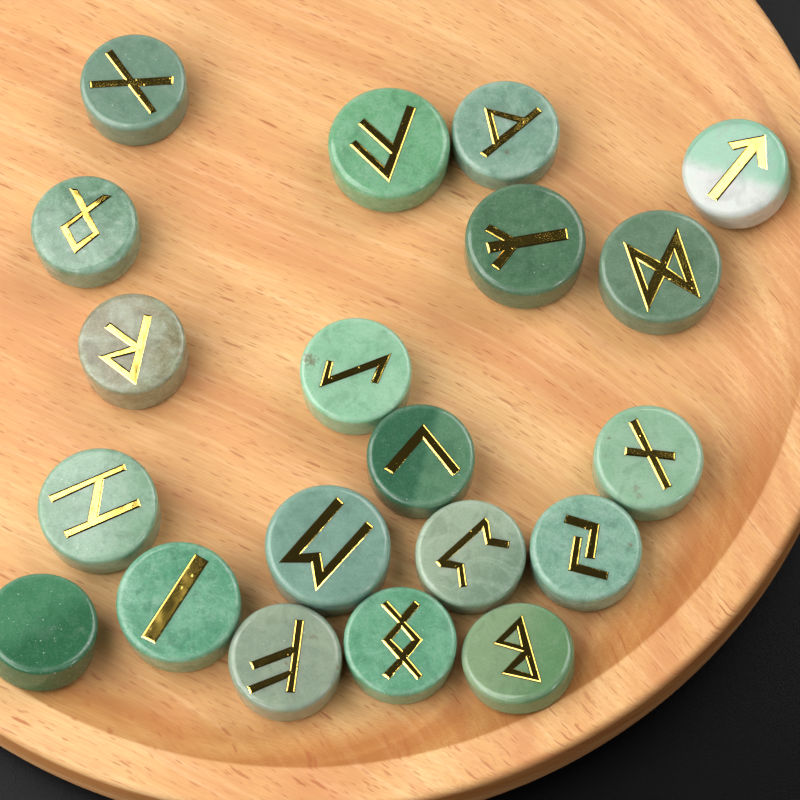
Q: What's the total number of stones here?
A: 20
